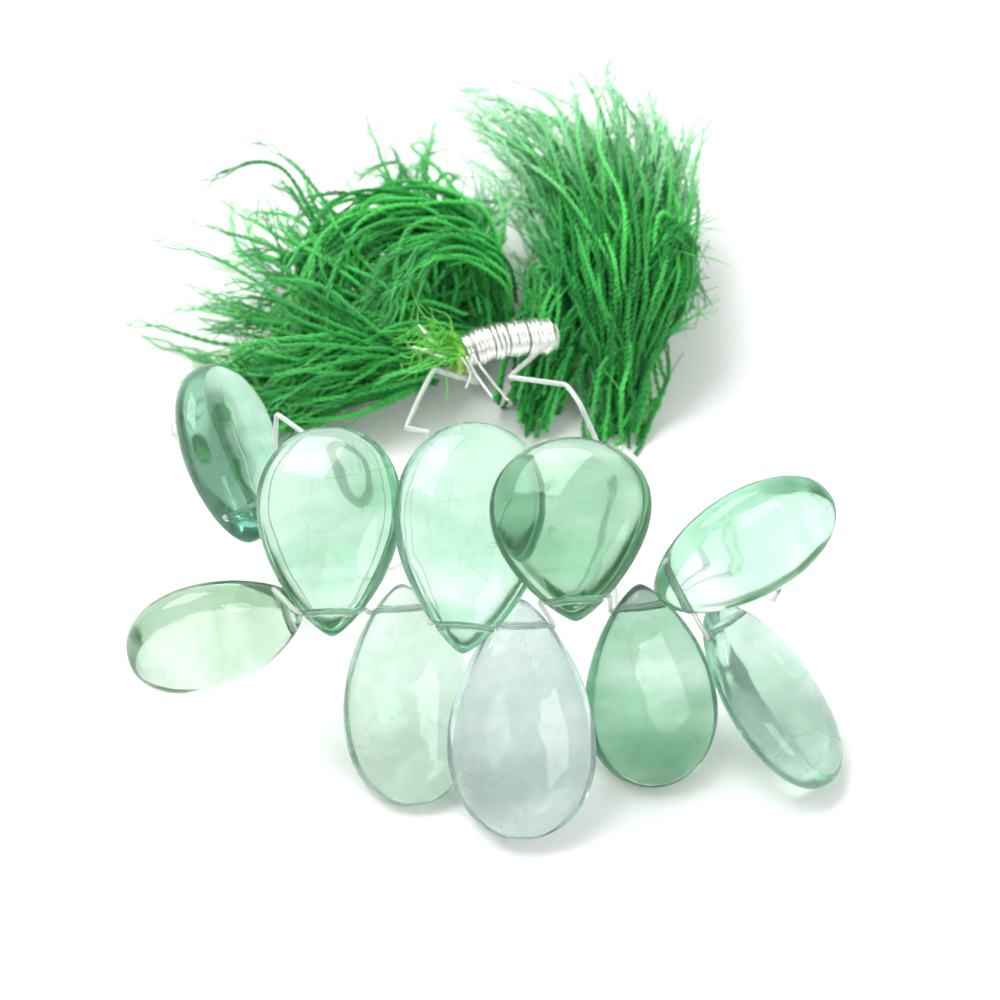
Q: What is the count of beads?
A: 10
